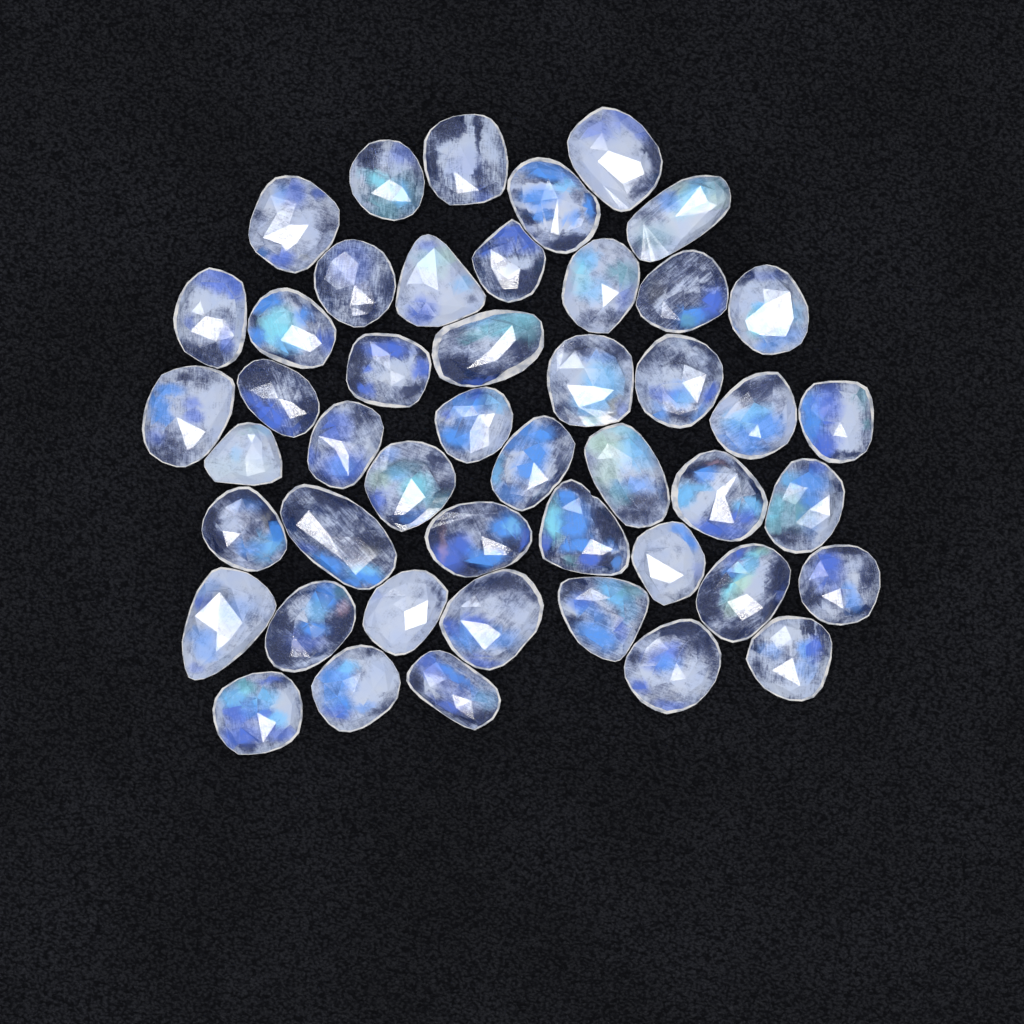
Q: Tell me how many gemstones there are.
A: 47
